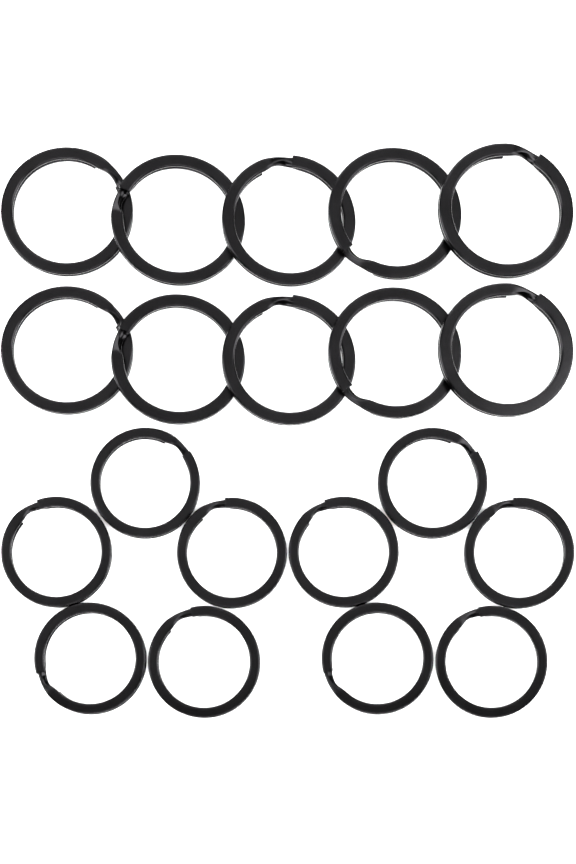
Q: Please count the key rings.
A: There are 20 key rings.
